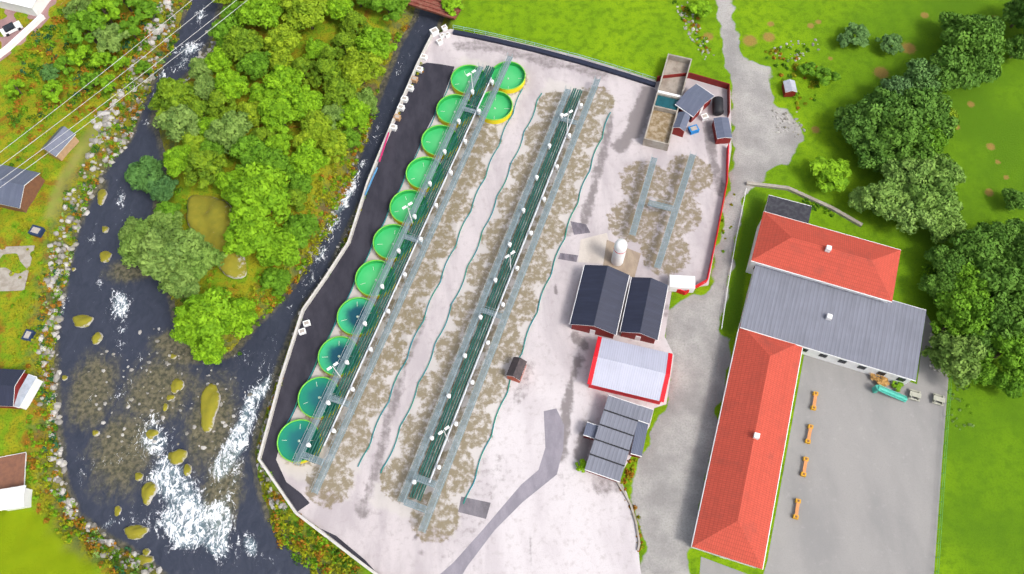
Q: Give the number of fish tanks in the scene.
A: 13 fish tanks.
